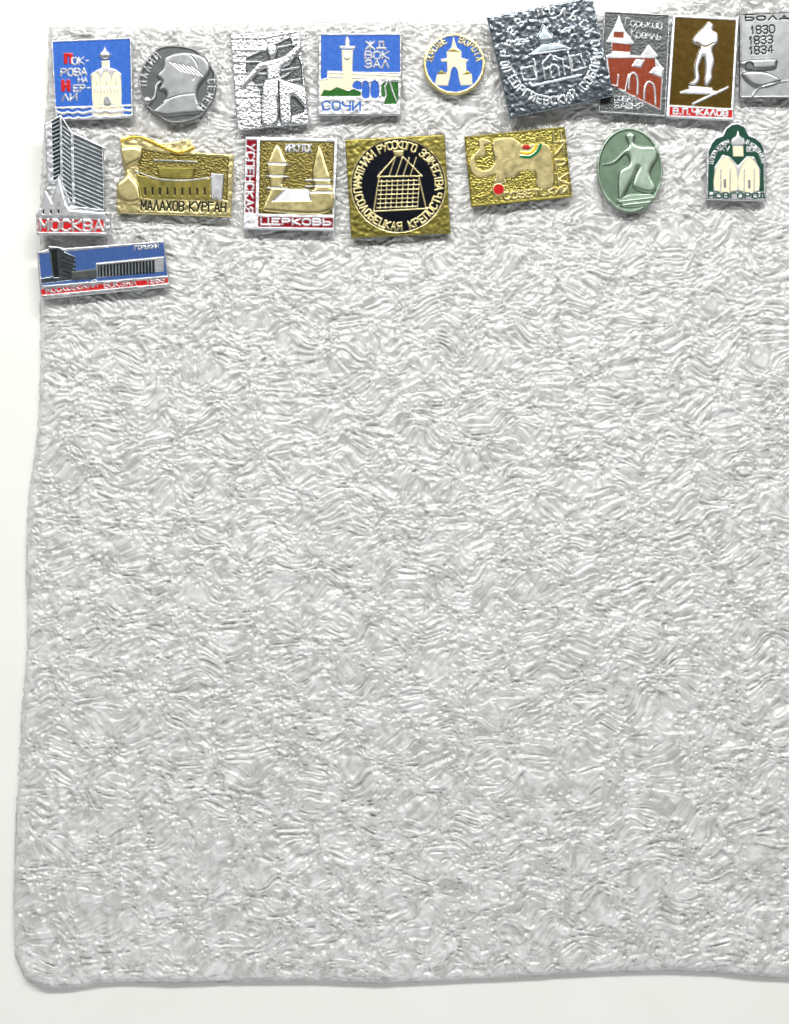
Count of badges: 17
